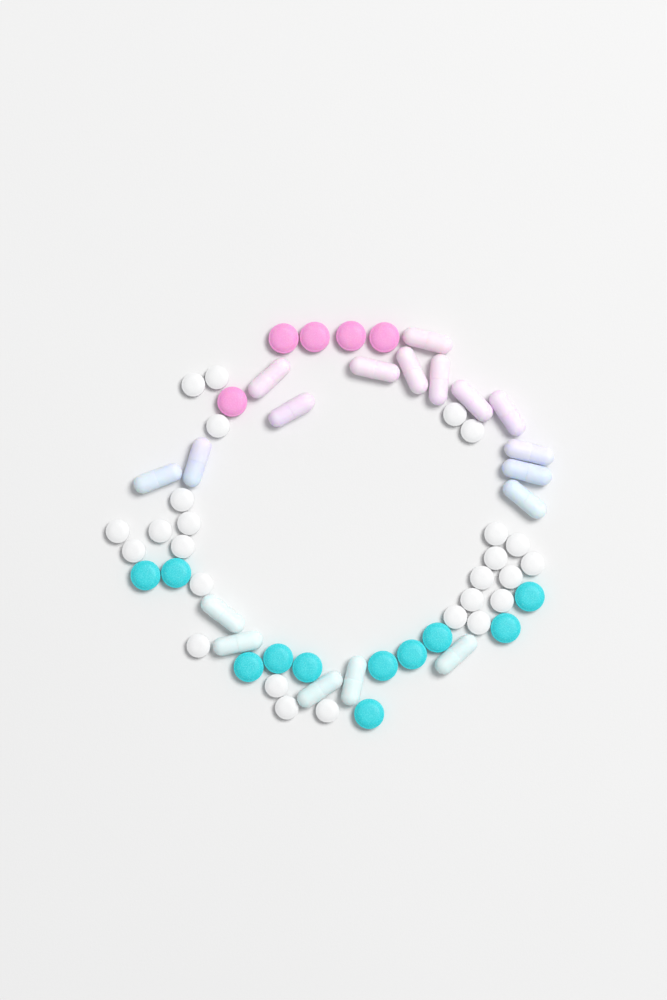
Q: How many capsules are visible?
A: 18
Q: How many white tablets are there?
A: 26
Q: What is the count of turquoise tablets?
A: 11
